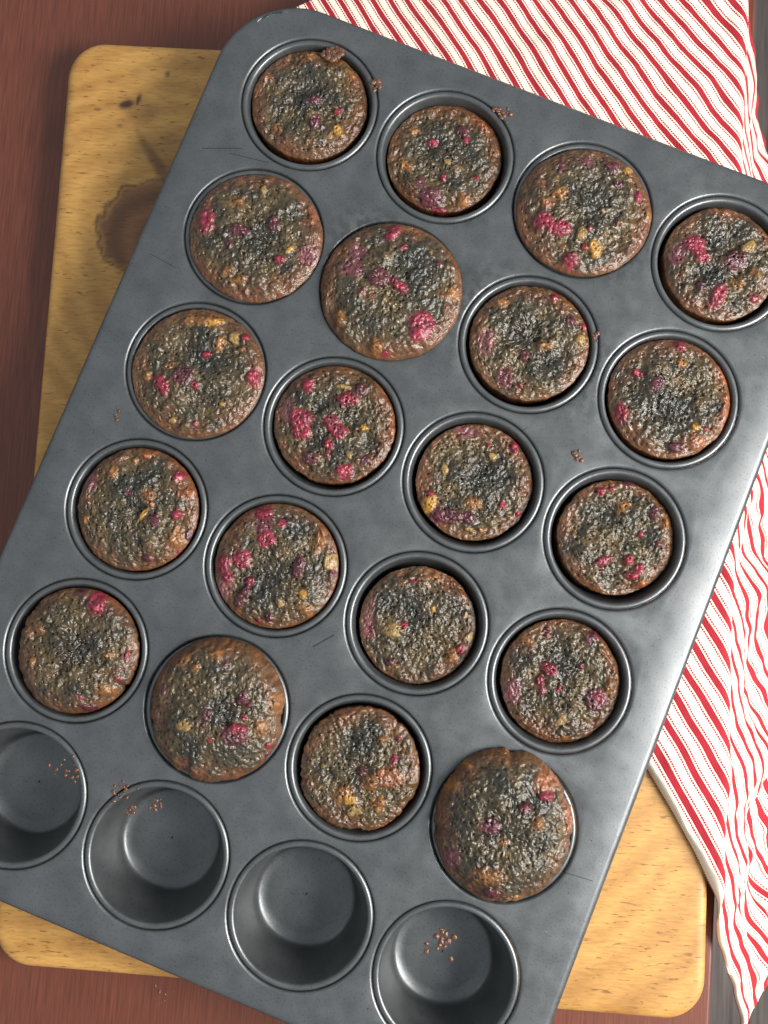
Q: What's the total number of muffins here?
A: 20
